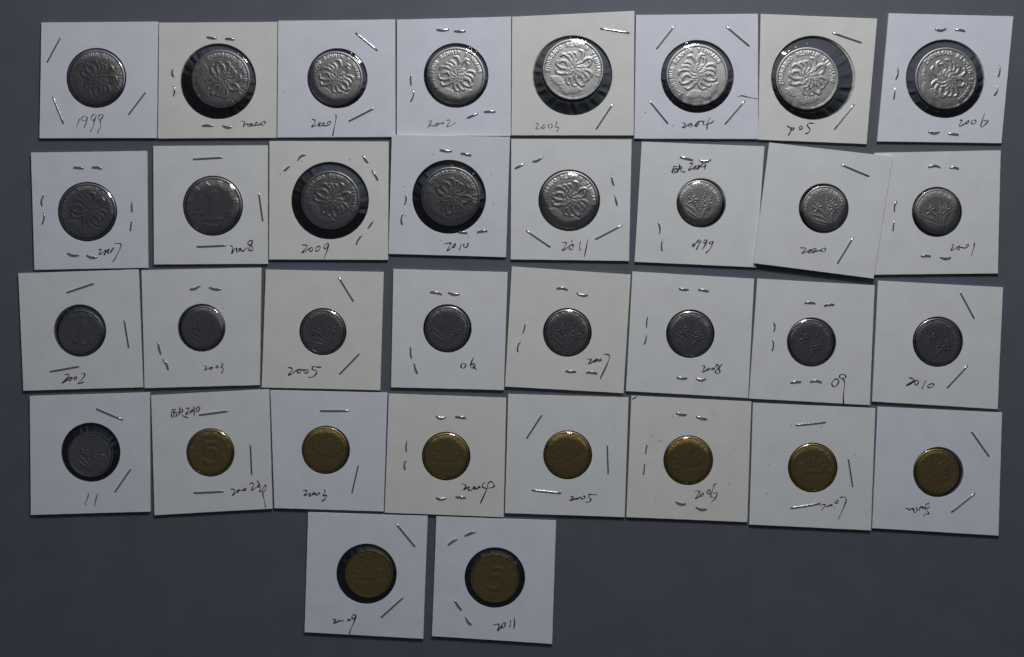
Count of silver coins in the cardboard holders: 25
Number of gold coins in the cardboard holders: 9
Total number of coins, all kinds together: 34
